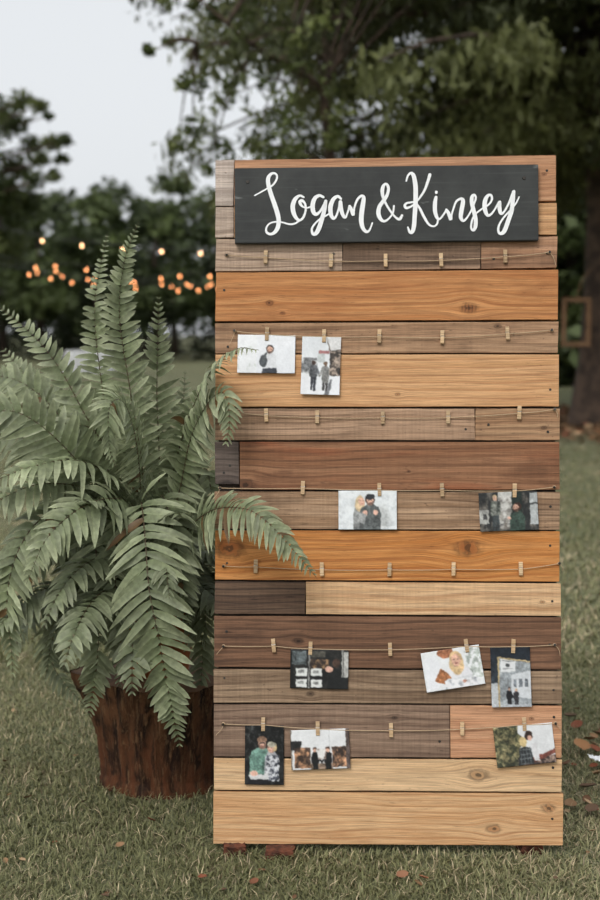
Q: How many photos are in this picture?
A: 10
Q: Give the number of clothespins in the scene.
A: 34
